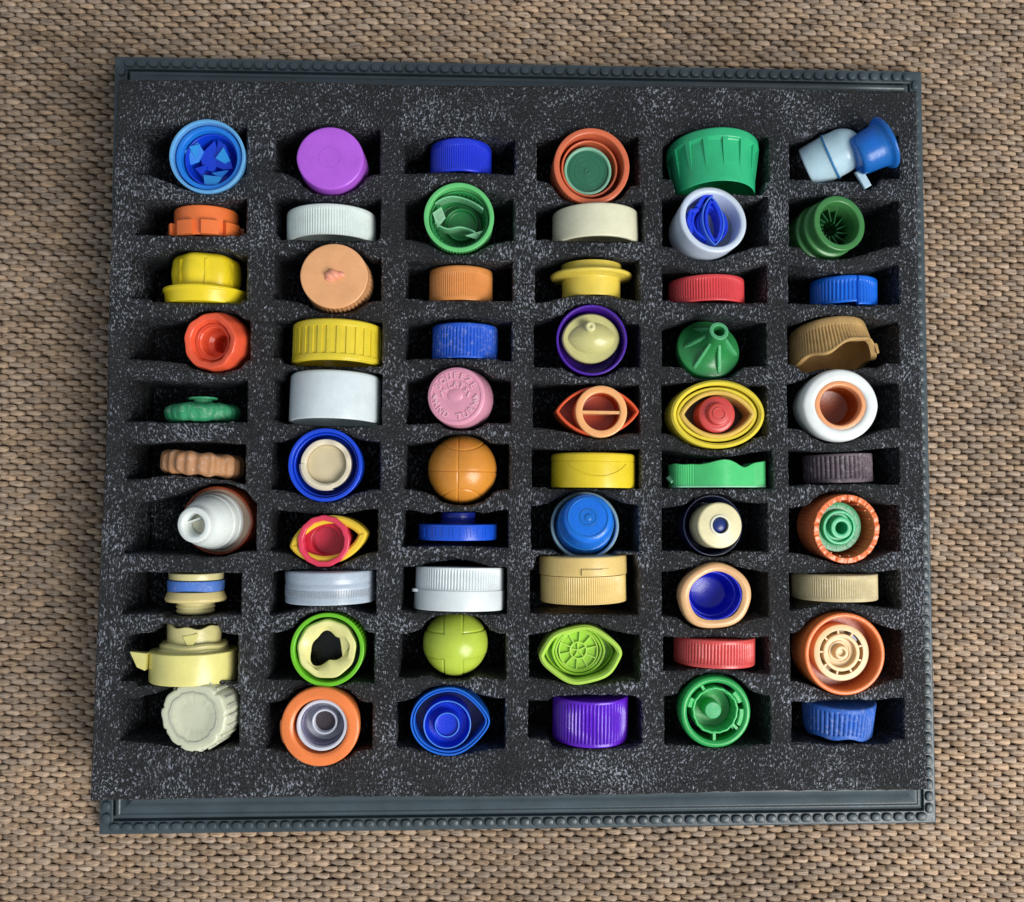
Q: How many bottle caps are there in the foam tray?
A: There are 60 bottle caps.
